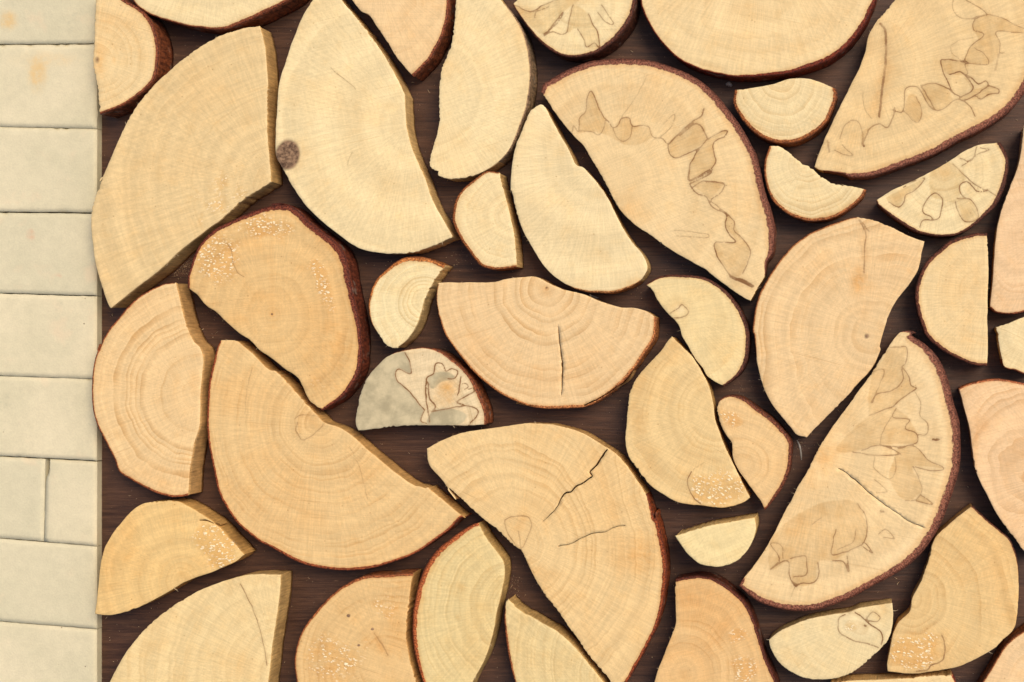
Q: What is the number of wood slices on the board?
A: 42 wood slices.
